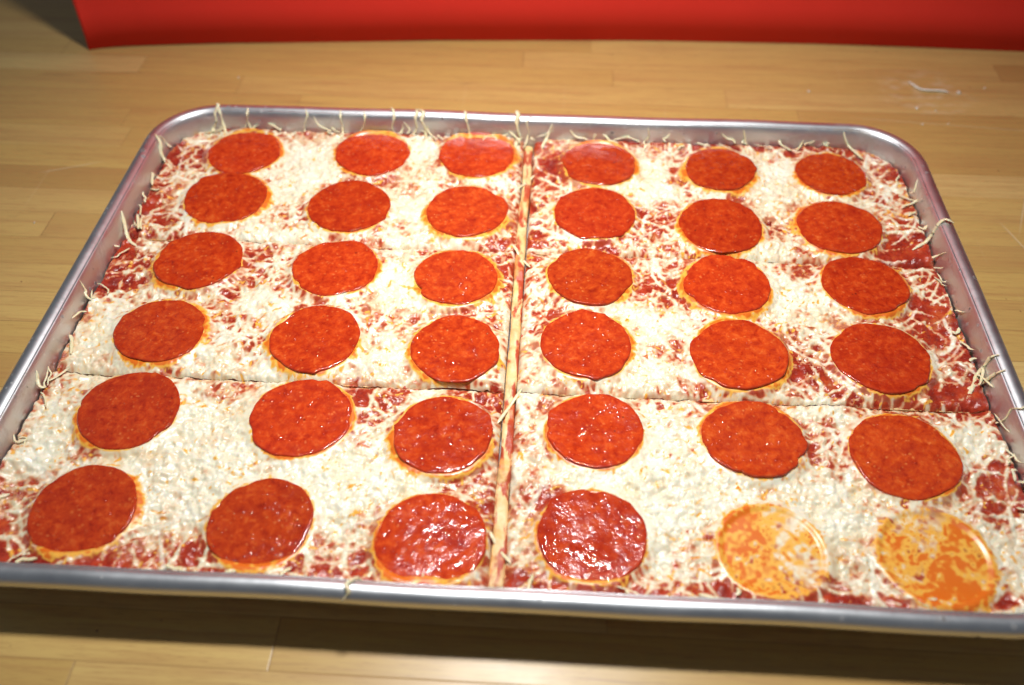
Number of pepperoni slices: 34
